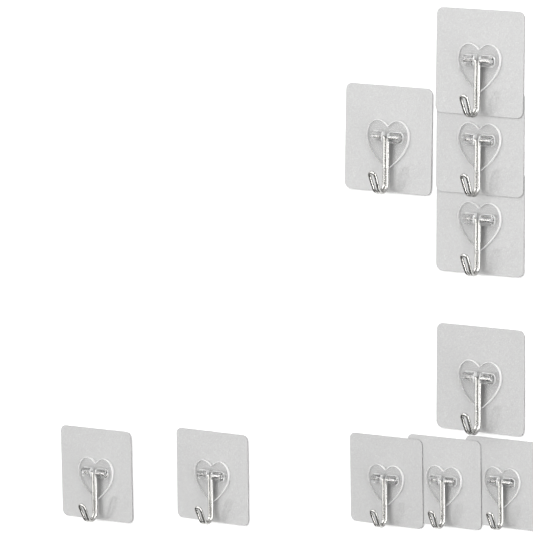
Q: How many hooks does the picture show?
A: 10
